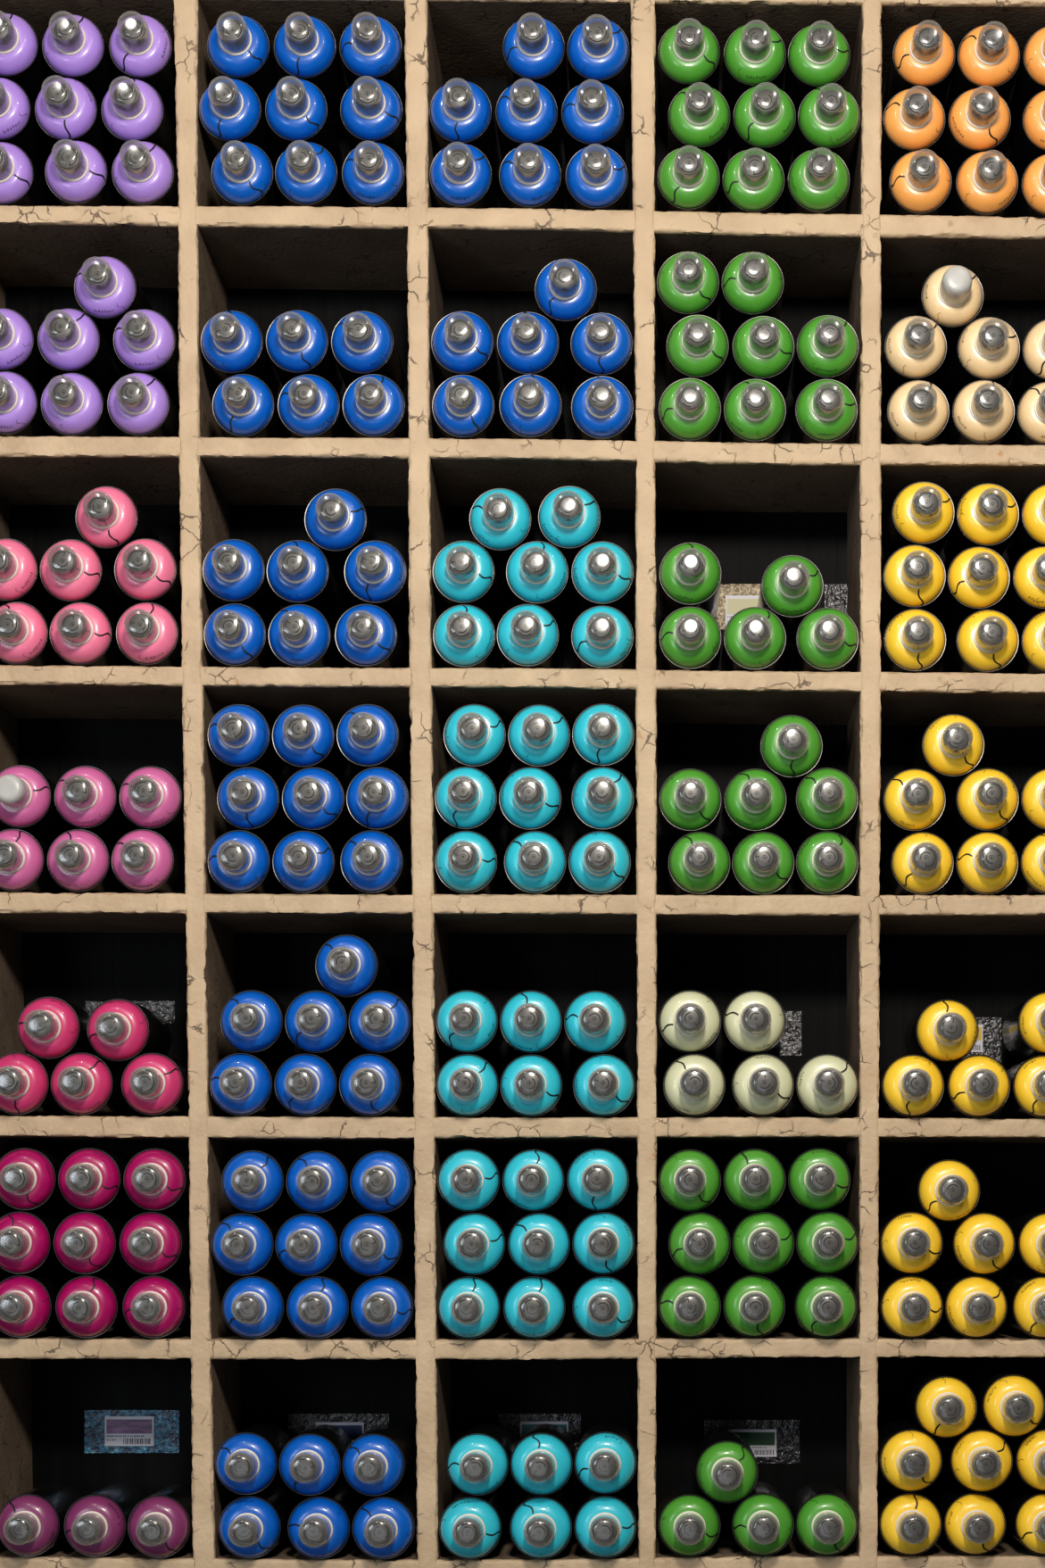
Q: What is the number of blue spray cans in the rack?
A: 68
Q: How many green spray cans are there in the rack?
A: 42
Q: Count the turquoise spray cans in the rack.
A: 38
